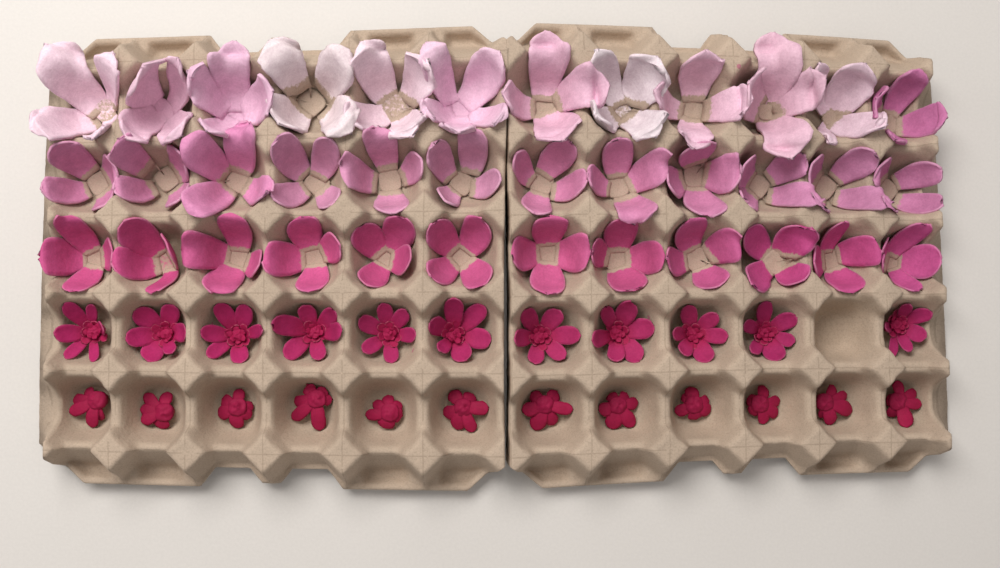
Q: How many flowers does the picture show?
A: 59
